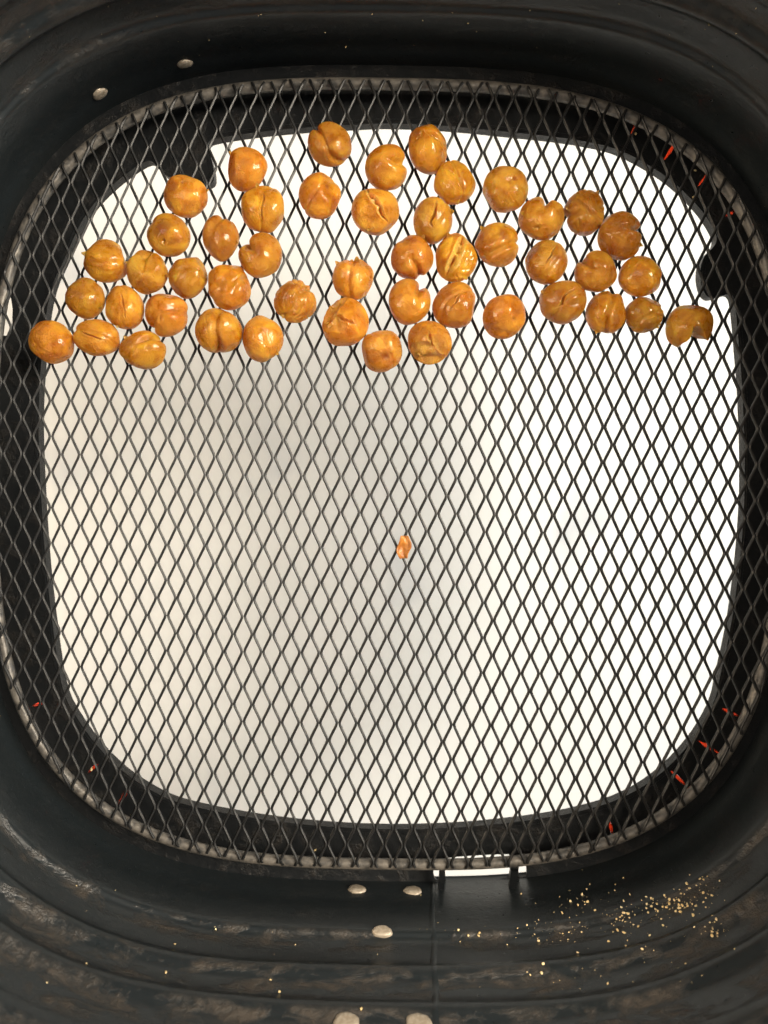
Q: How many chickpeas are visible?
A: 47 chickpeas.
